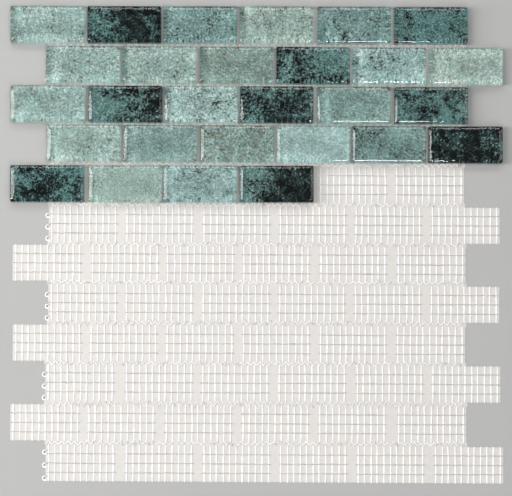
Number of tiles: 28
